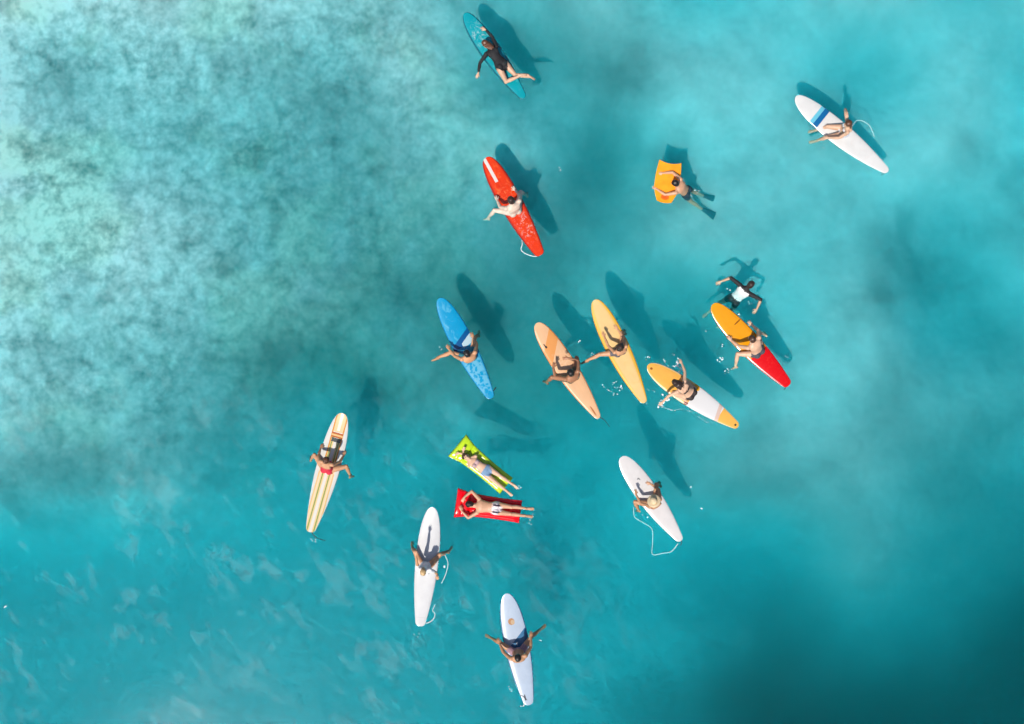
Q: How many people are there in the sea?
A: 16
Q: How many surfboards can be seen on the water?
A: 12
